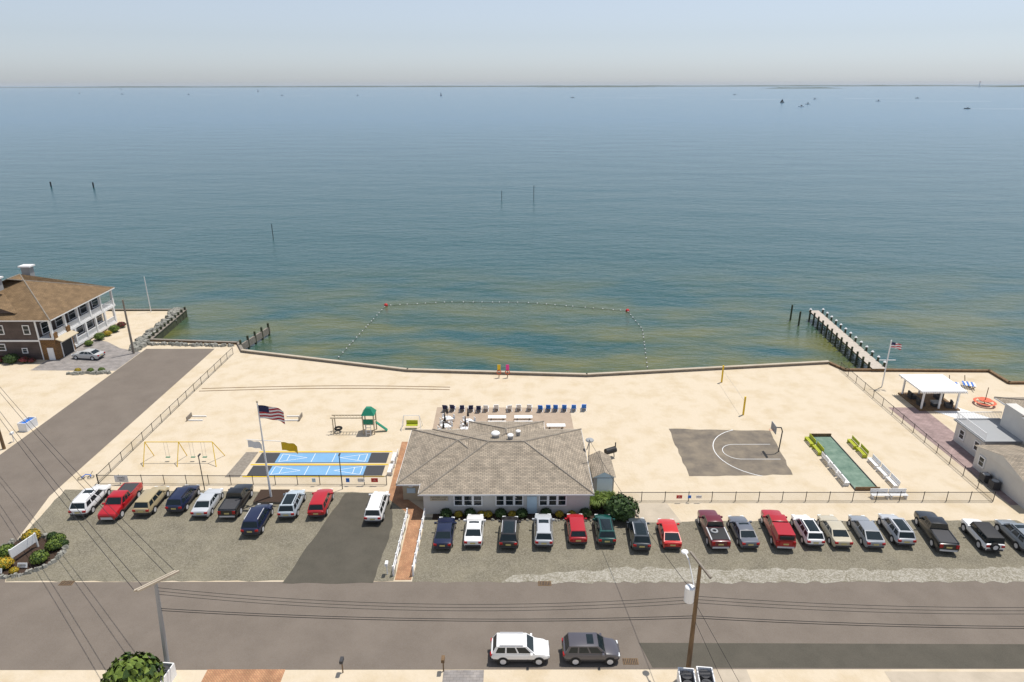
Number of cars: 31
